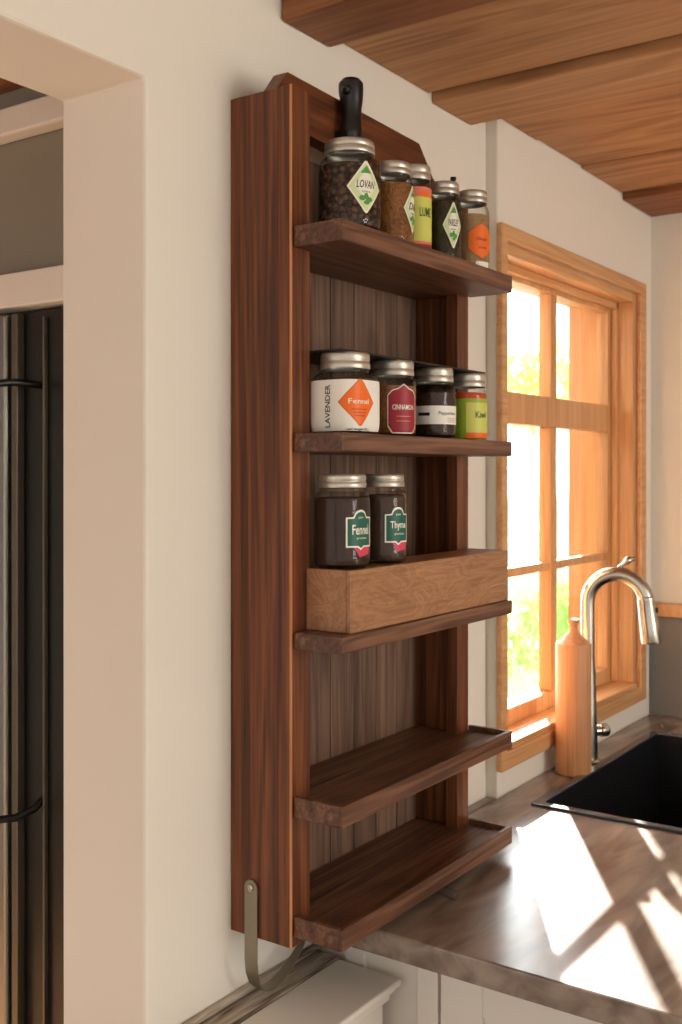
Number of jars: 11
